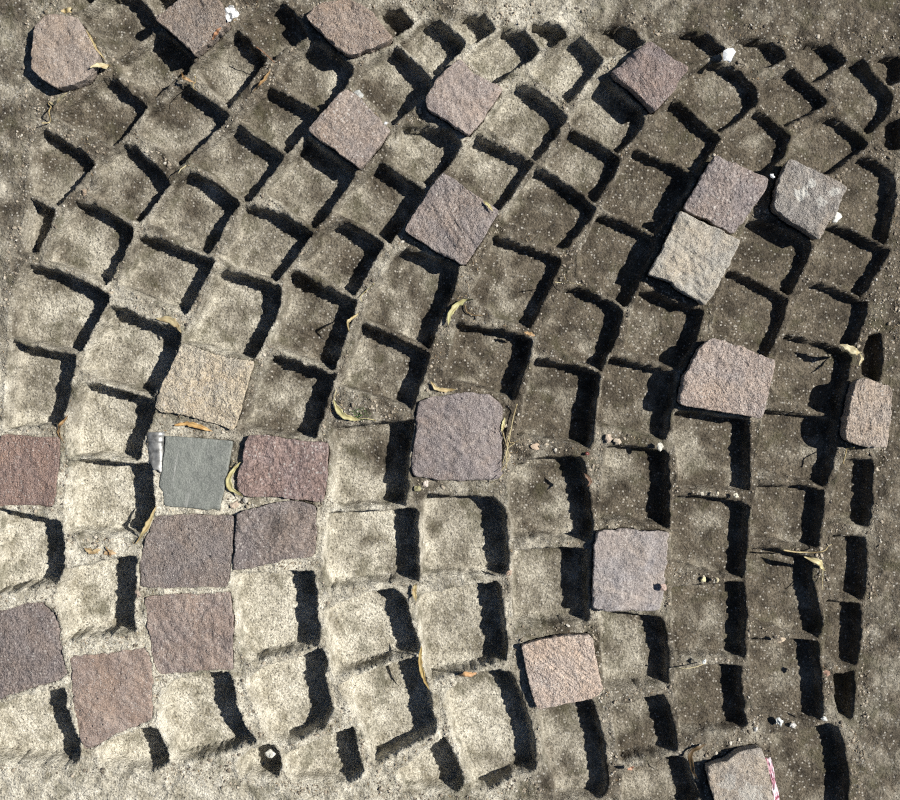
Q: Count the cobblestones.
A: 25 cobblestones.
